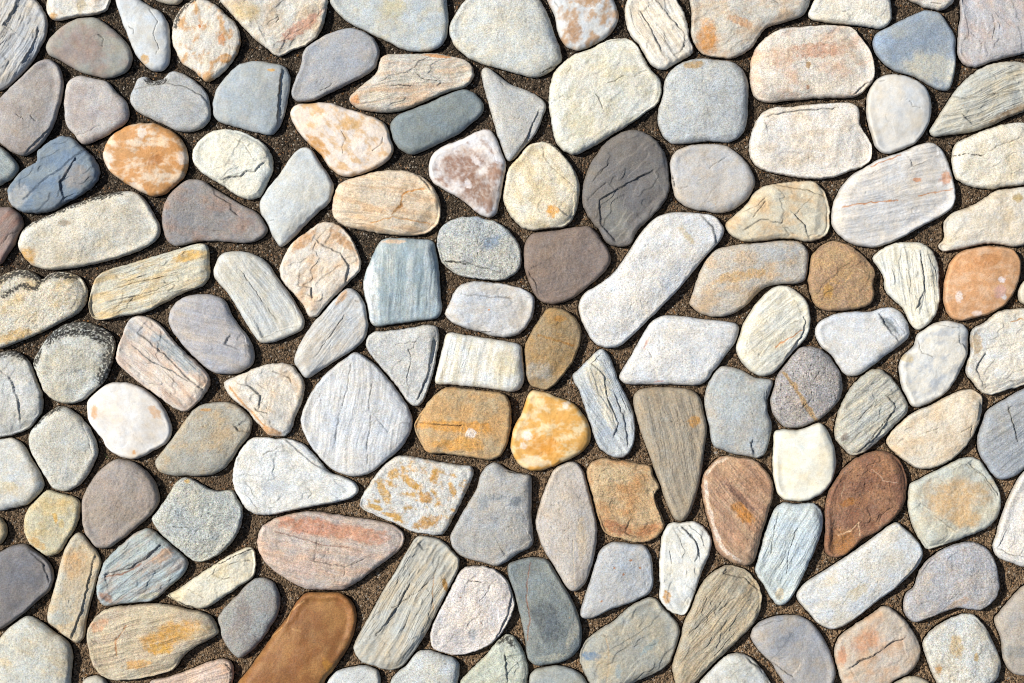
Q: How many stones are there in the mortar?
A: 135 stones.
